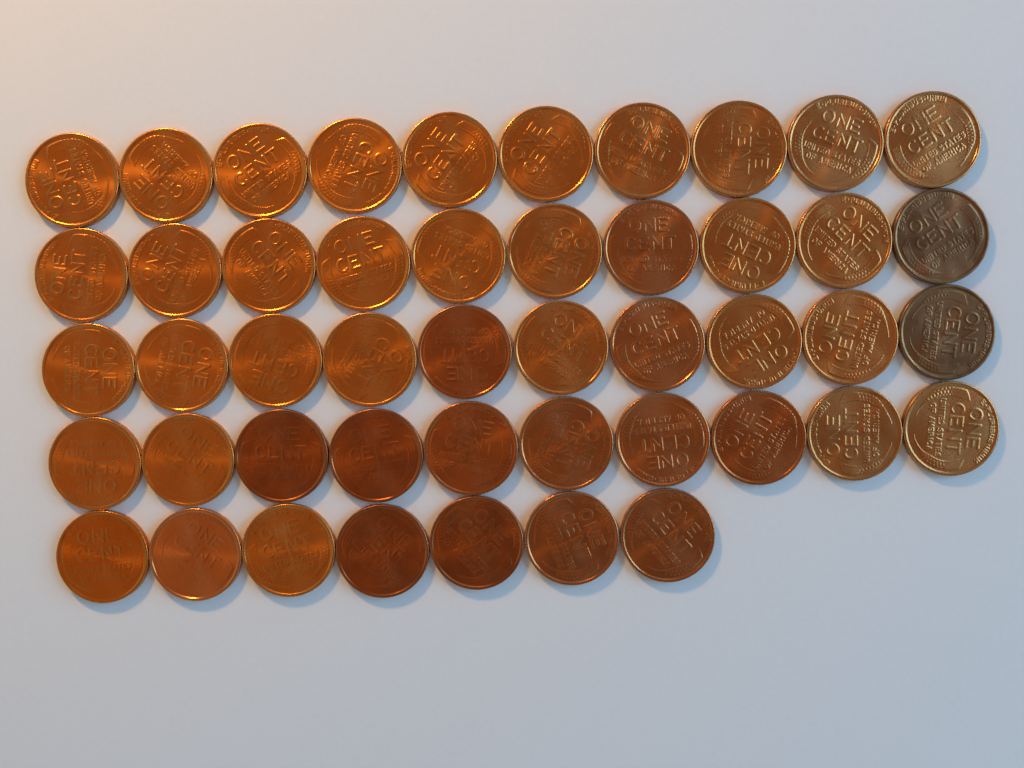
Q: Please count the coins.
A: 47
